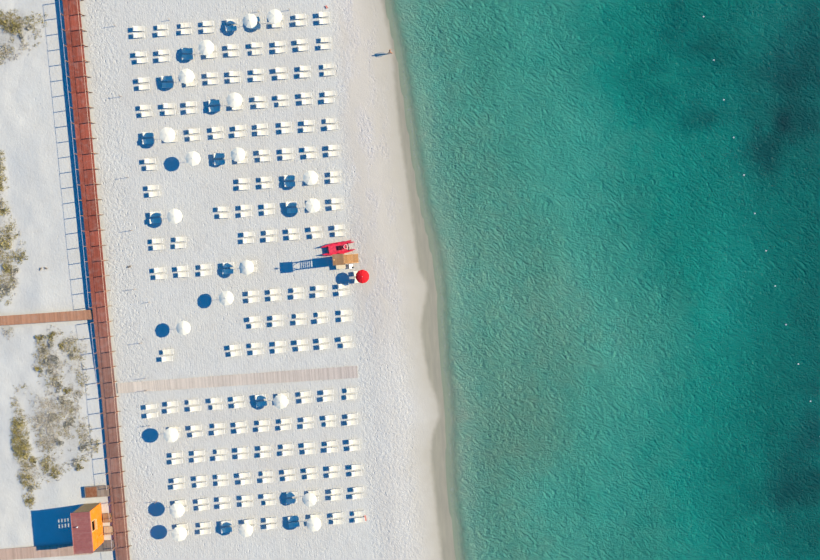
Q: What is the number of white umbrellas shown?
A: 21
